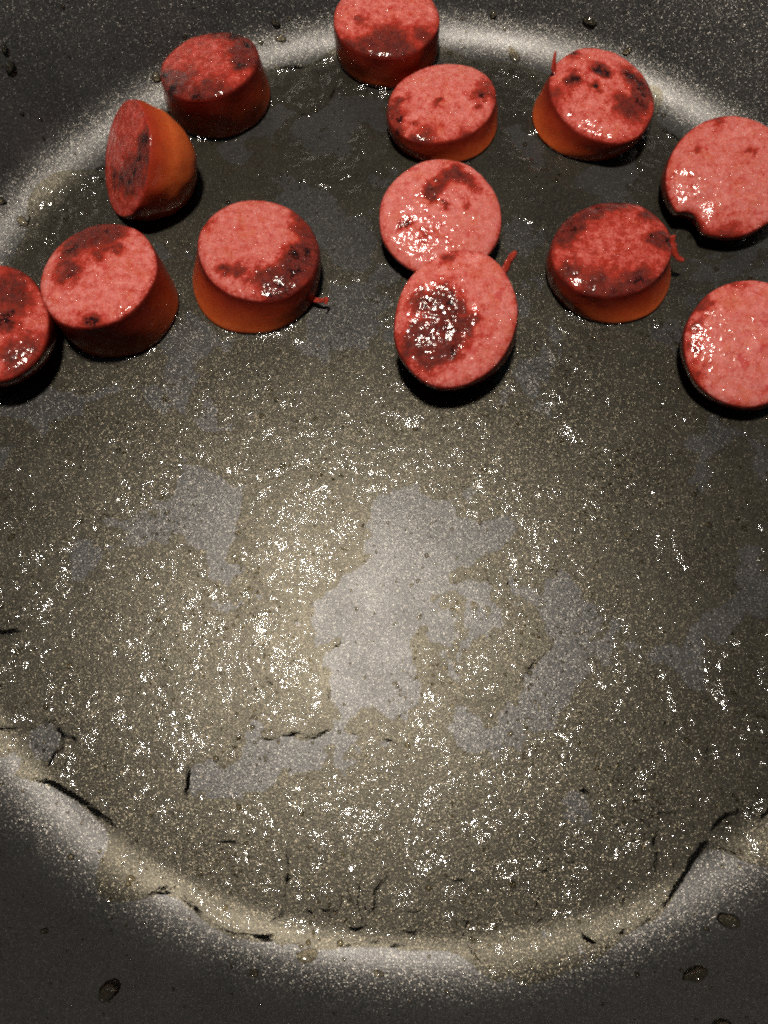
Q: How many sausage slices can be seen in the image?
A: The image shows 13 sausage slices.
